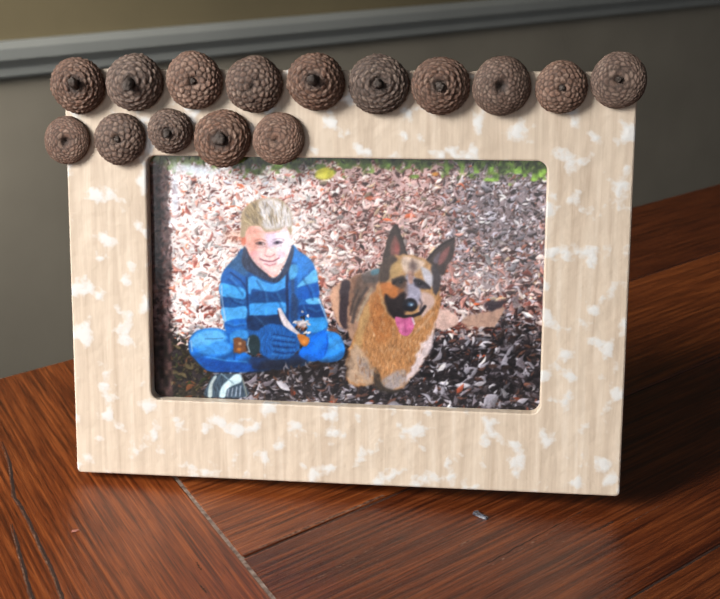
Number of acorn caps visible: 15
